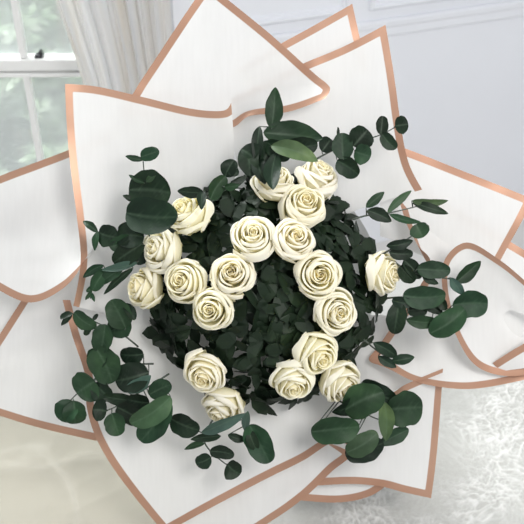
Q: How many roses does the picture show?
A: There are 19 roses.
